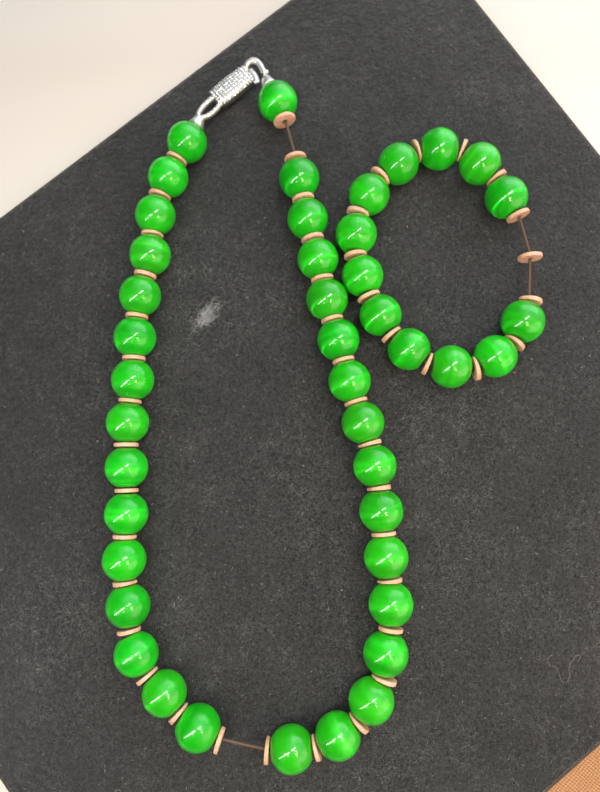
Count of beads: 43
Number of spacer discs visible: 46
